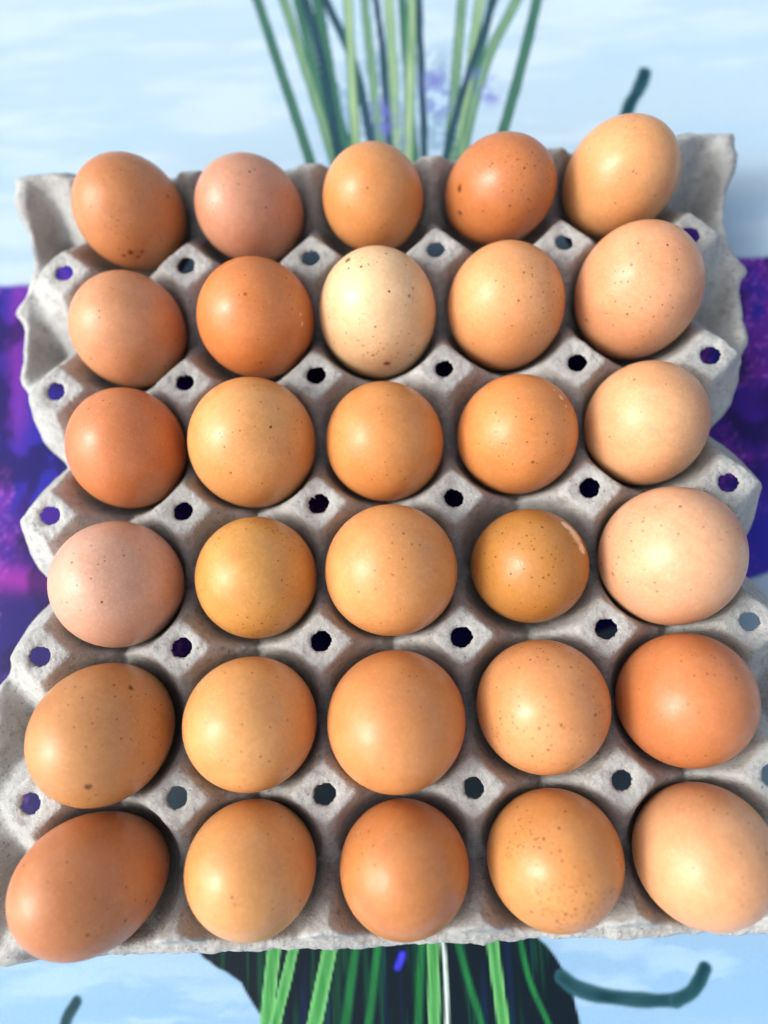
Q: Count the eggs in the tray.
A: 30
